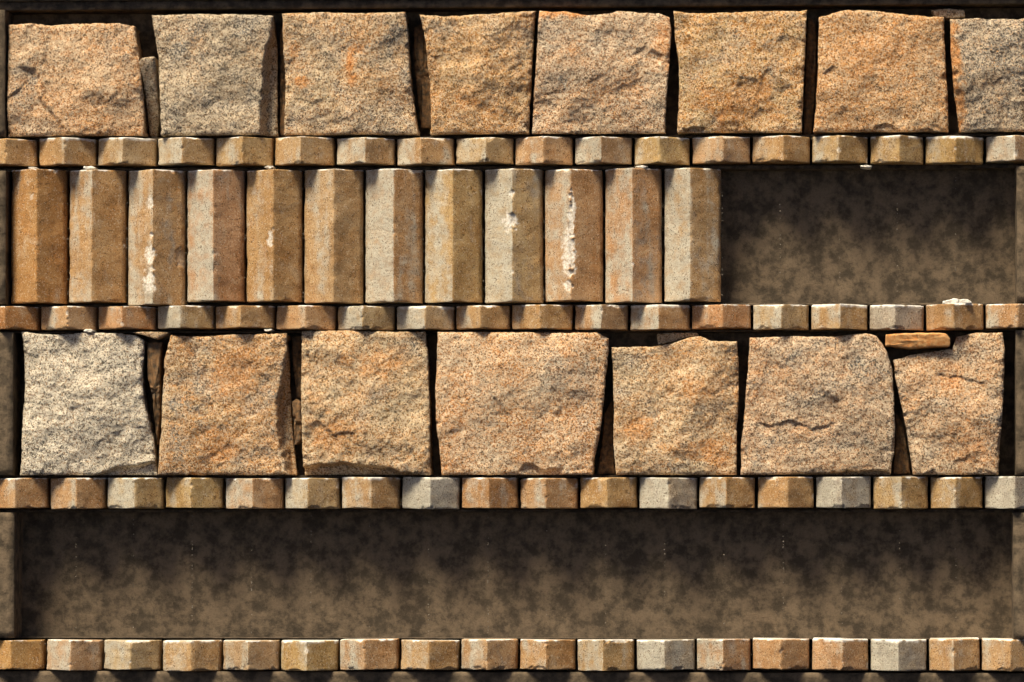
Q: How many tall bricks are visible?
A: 12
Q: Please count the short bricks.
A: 72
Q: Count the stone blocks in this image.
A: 15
